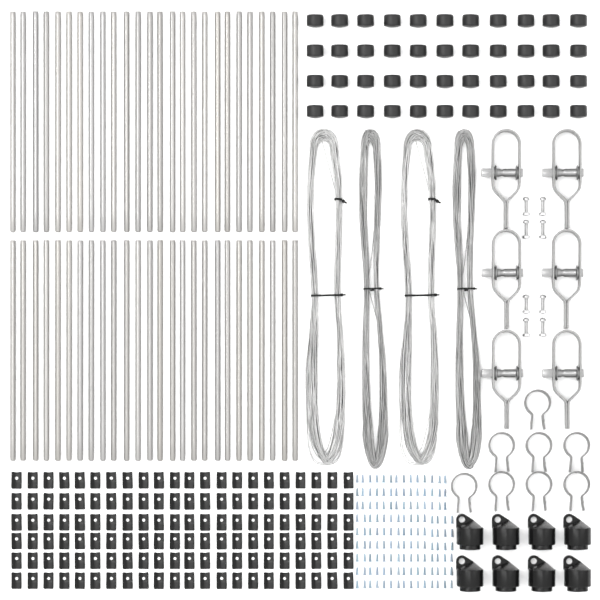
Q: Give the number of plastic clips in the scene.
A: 132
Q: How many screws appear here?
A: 132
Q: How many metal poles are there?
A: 52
